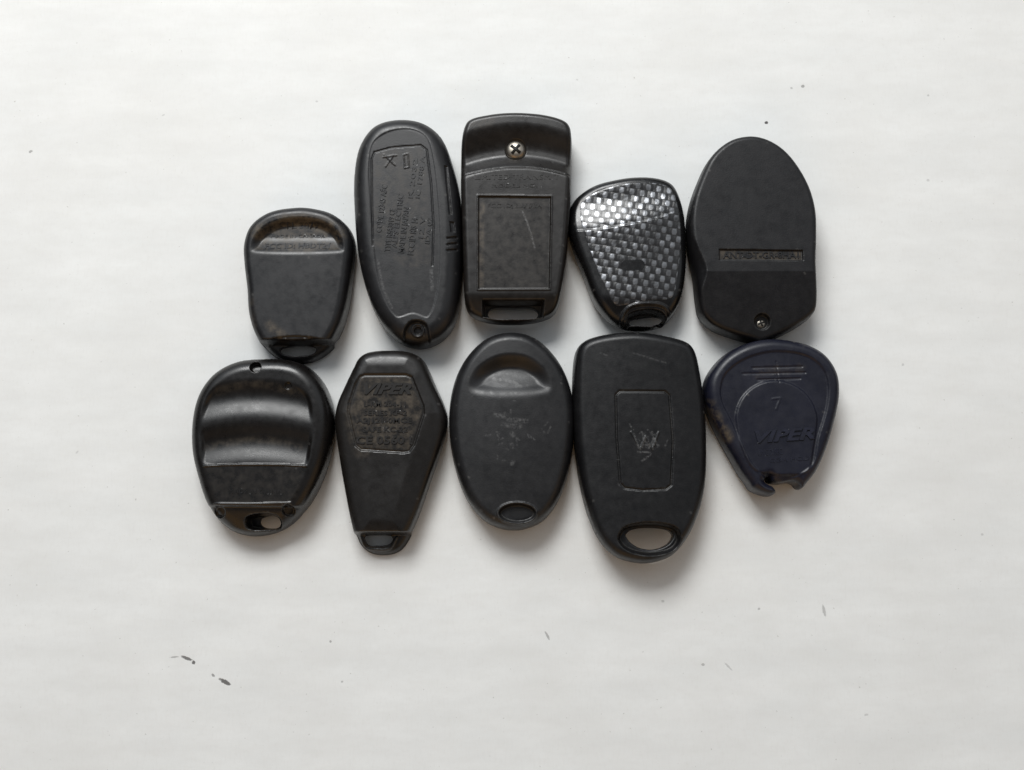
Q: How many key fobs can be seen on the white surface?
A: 10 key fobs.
